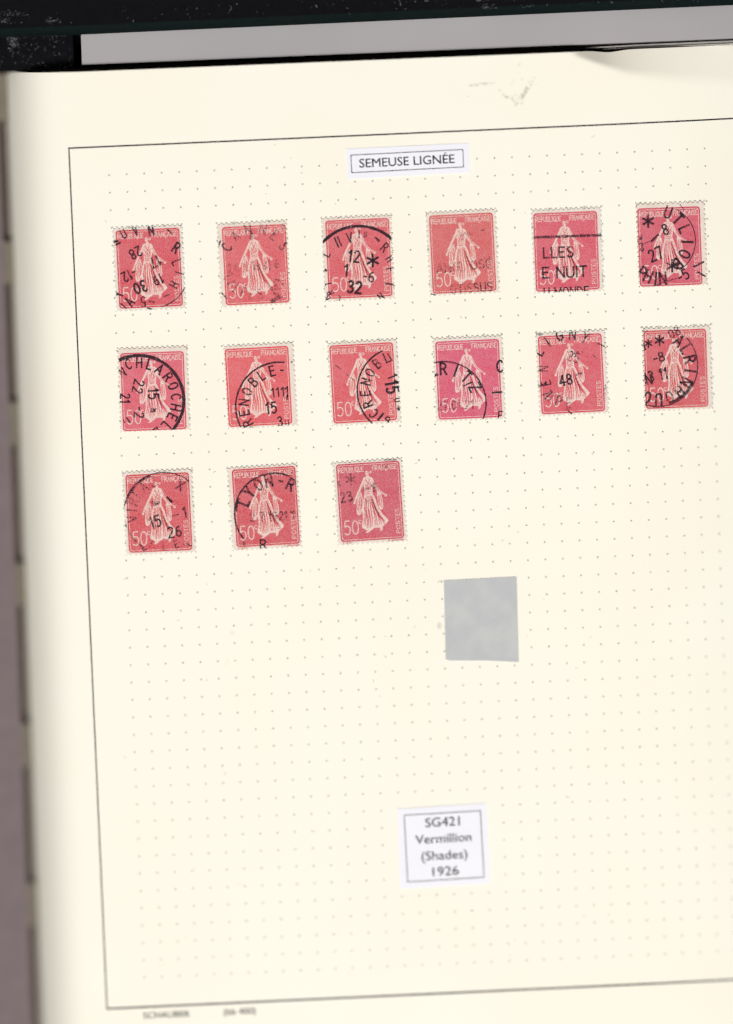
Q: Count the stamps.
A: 15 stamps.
